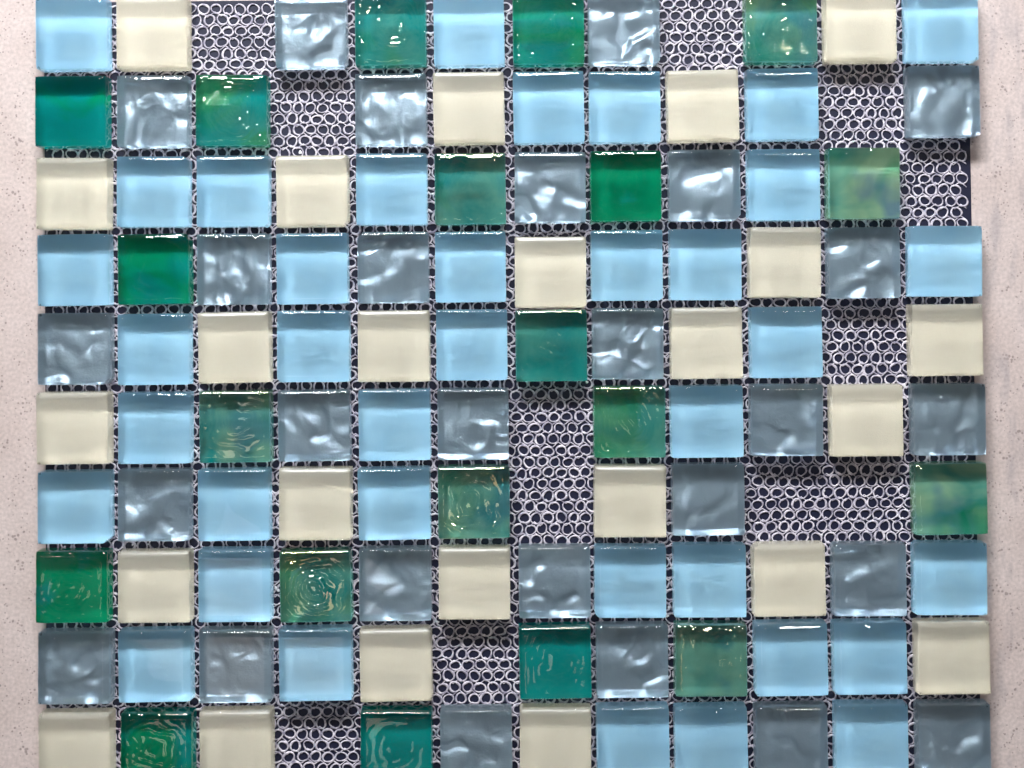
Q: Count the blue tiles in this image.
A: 37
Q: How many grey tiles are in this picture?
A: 27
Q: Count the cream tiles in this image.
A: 24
